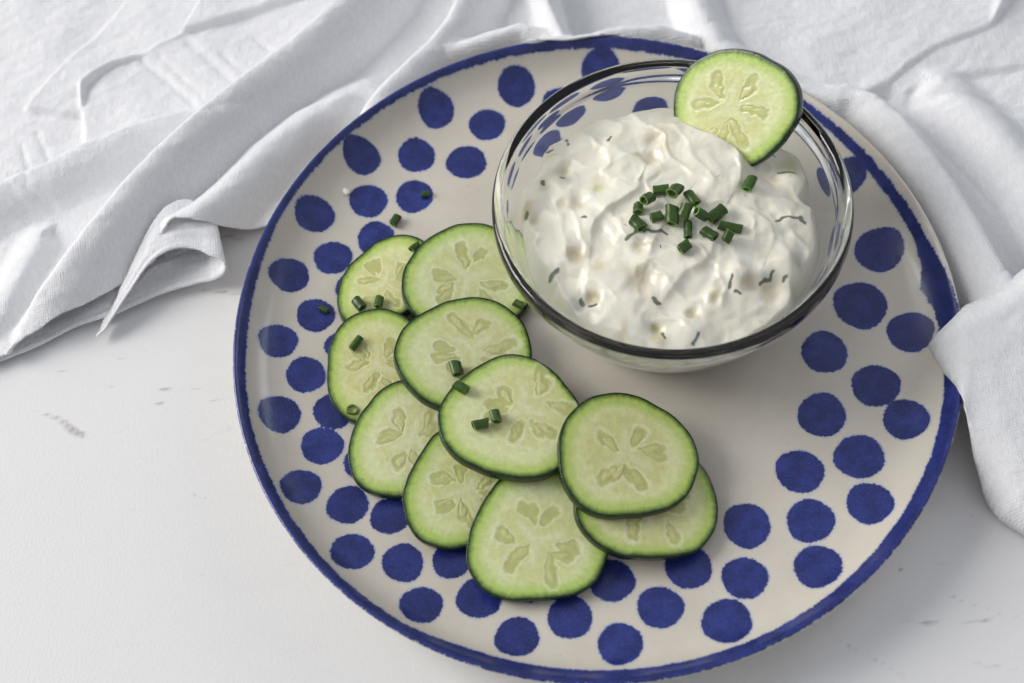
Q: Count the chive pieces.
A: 30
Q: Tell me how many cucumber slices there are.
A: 11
